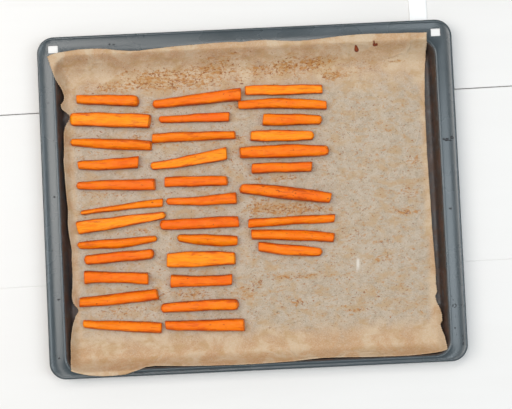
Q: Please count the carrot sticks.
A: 34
